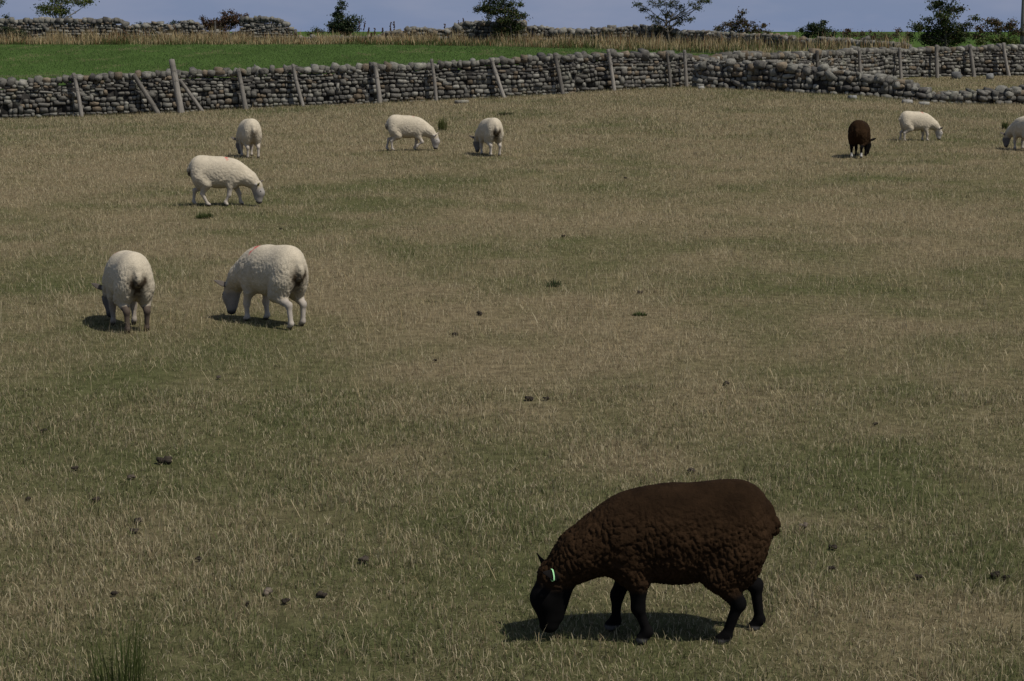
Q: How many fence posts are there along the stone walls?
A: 20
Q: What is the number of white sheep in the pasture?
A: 8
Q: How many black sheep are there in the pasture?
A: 2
